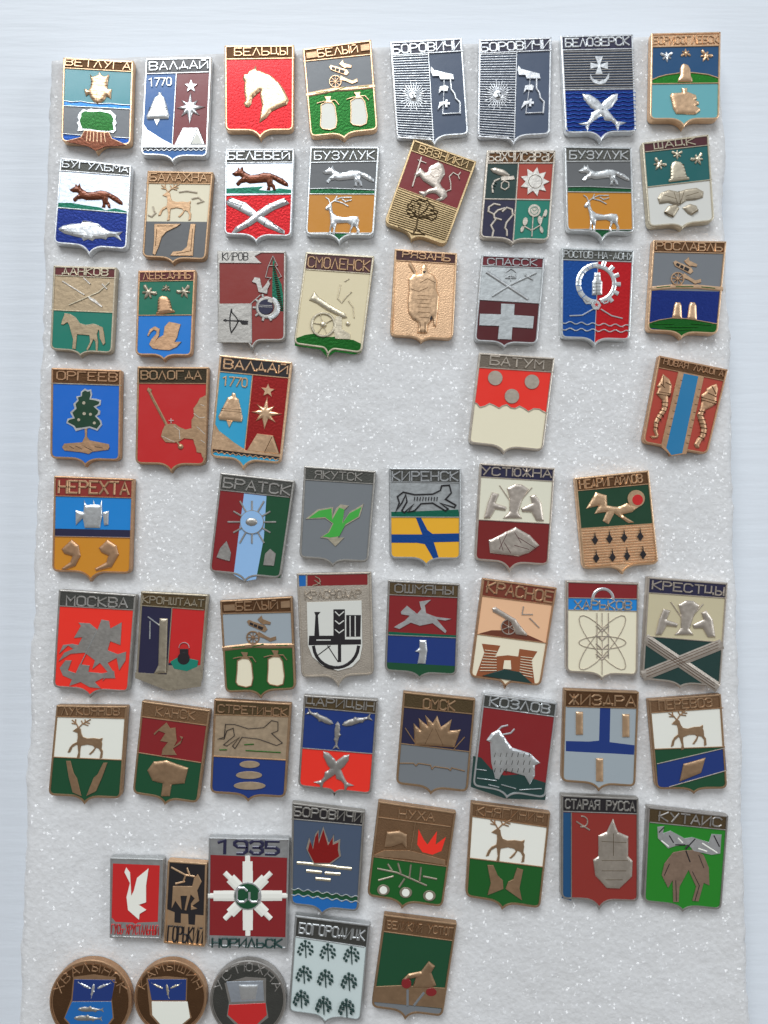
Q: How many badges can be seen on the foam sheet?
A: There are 64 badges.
